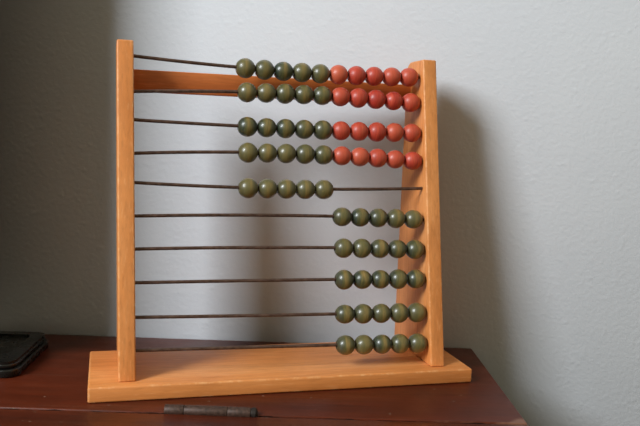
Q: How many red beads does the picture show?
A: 20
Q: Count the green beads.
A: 50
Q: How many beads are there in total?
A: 70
